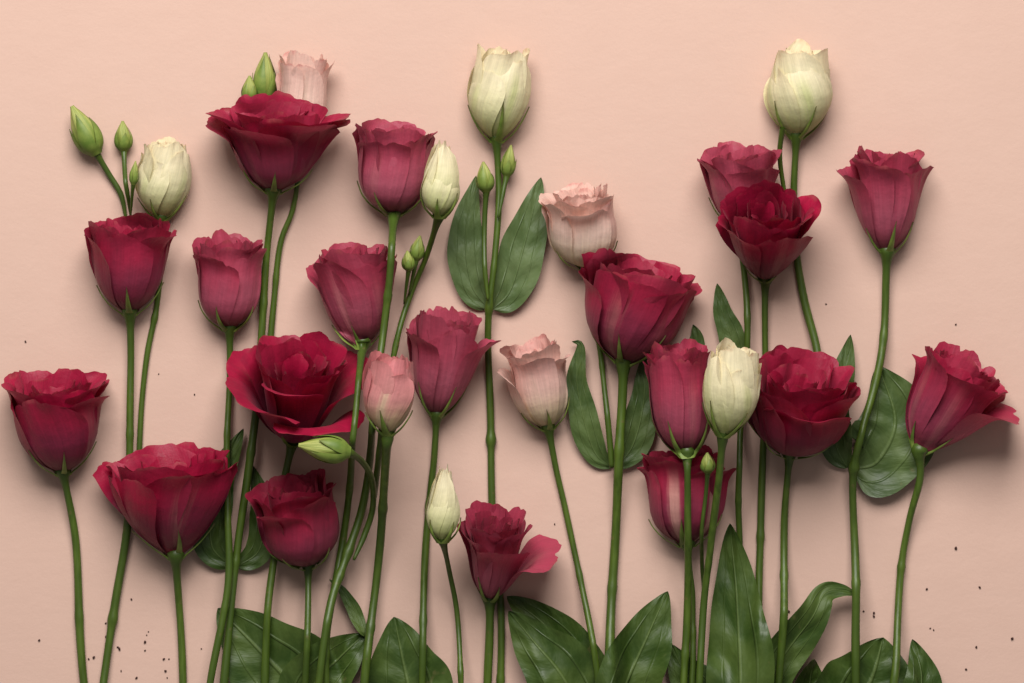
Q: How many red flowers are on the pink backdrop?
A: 19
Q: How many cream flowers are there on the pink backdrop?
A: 6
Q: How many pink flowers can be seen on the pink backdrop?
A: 4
